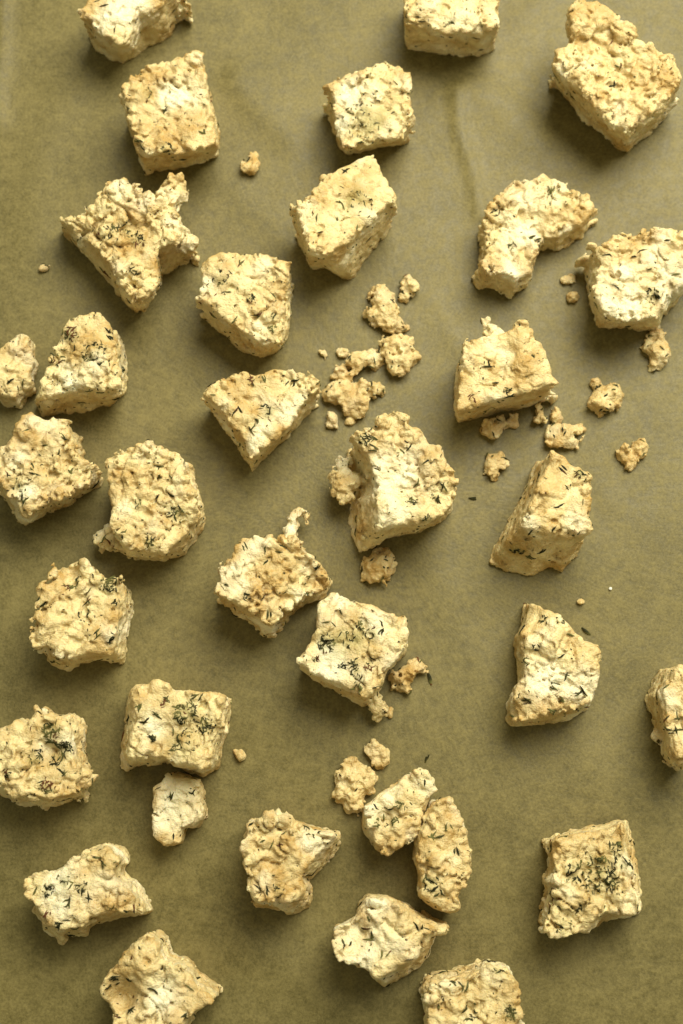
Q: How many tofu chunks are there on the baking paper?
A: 34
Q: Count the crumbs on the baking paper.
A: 28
